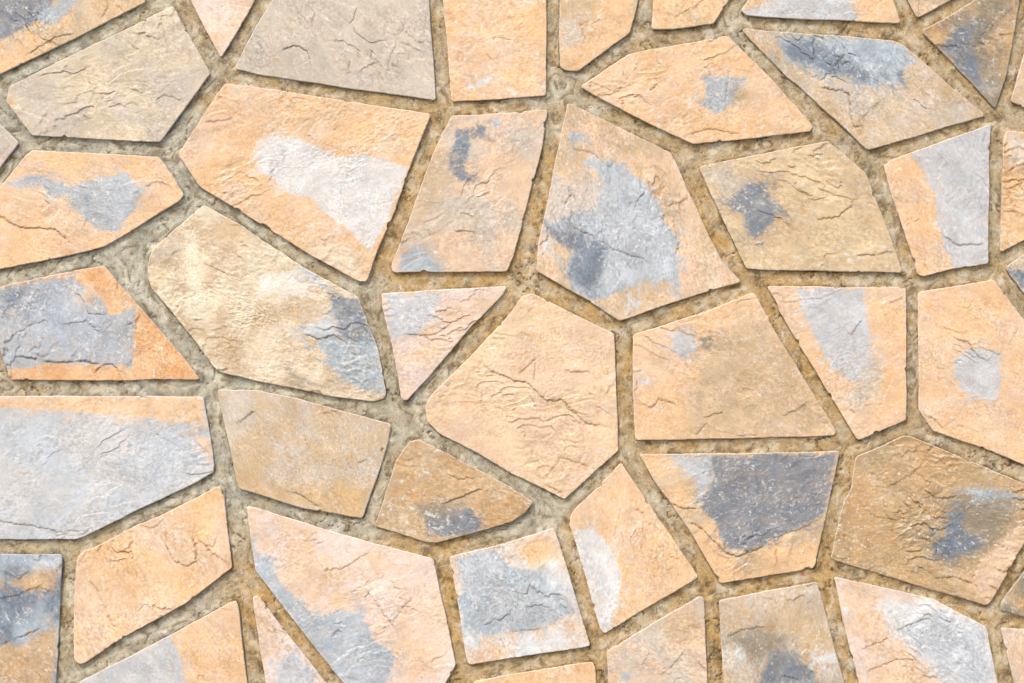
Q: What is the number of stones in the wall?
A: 47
